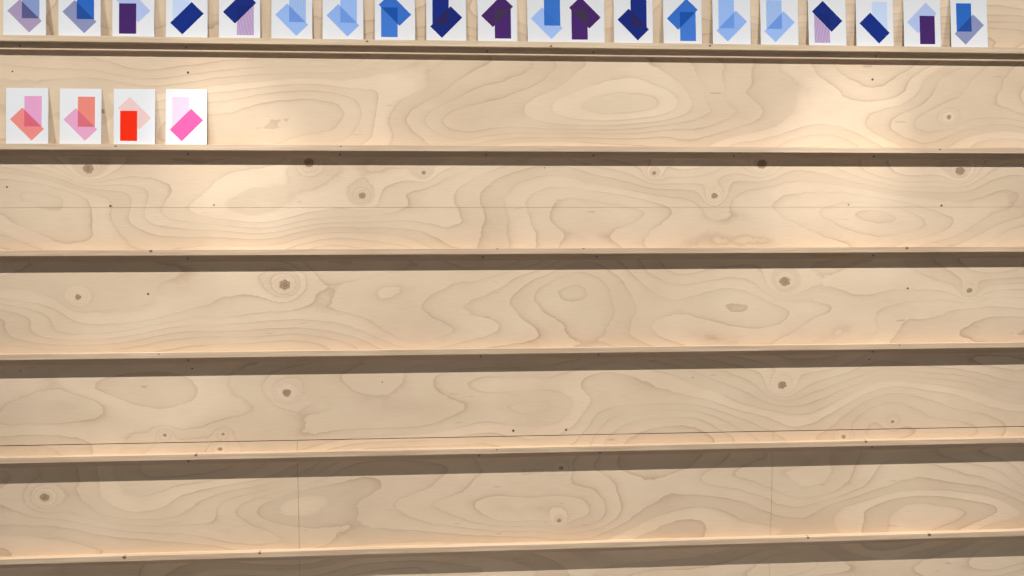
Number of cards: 24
